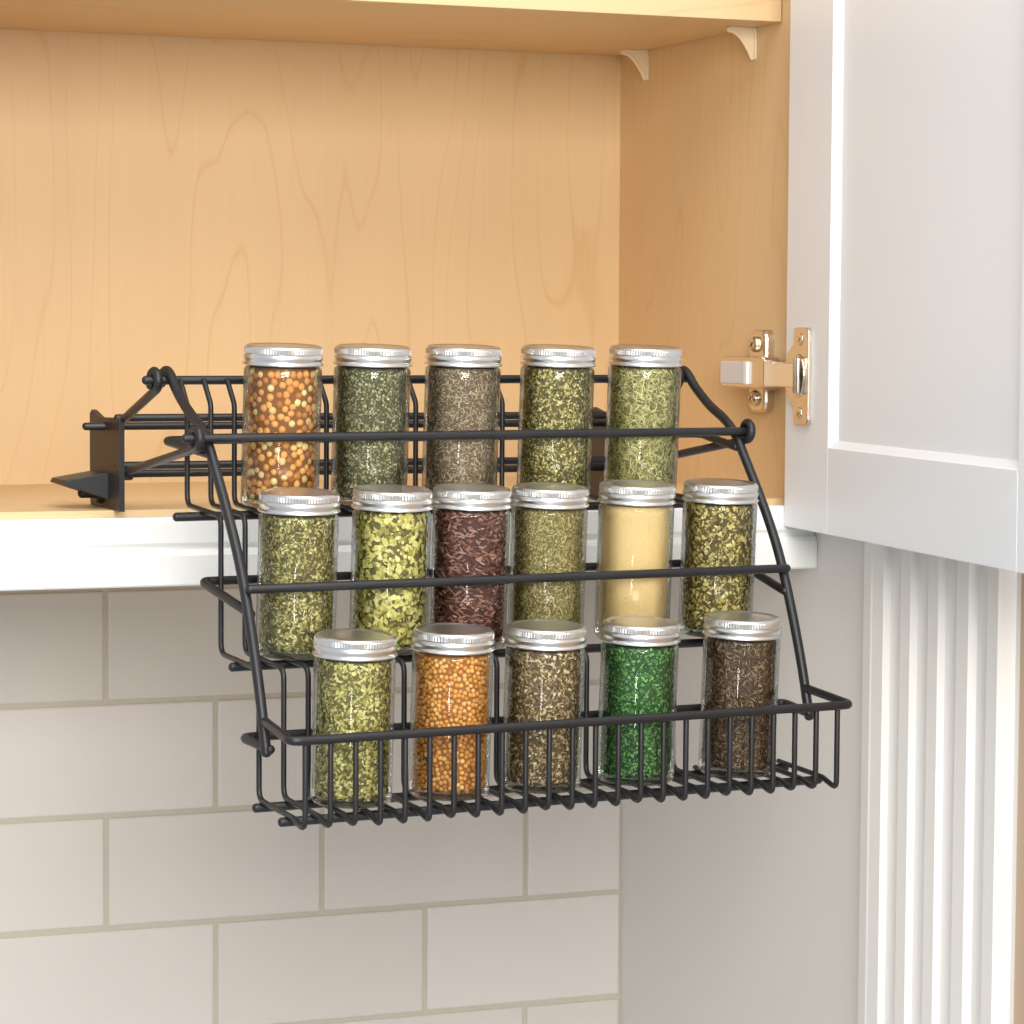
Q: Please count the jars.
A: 16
